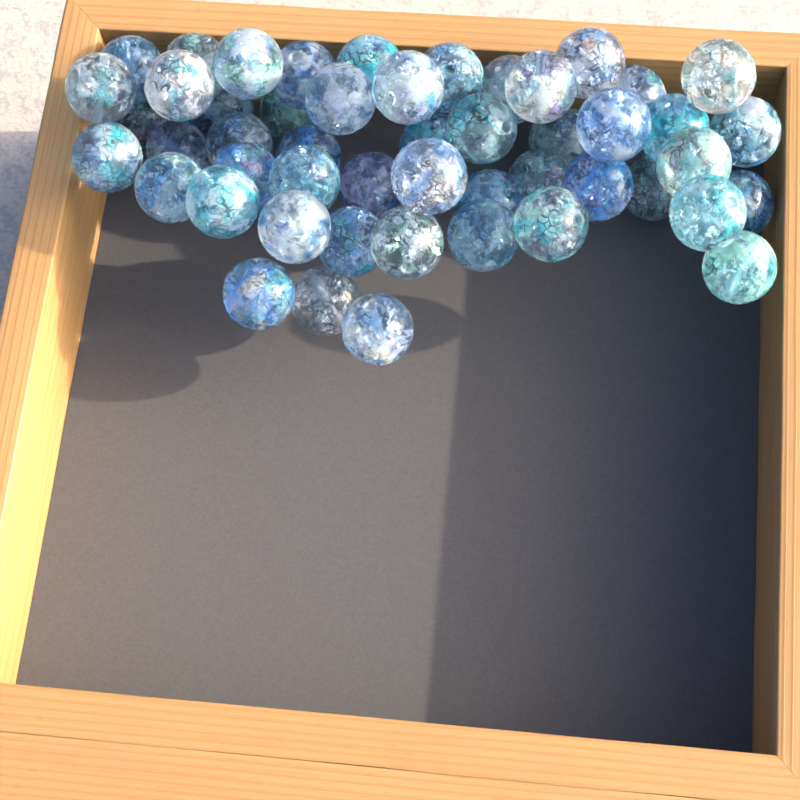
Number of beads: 50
